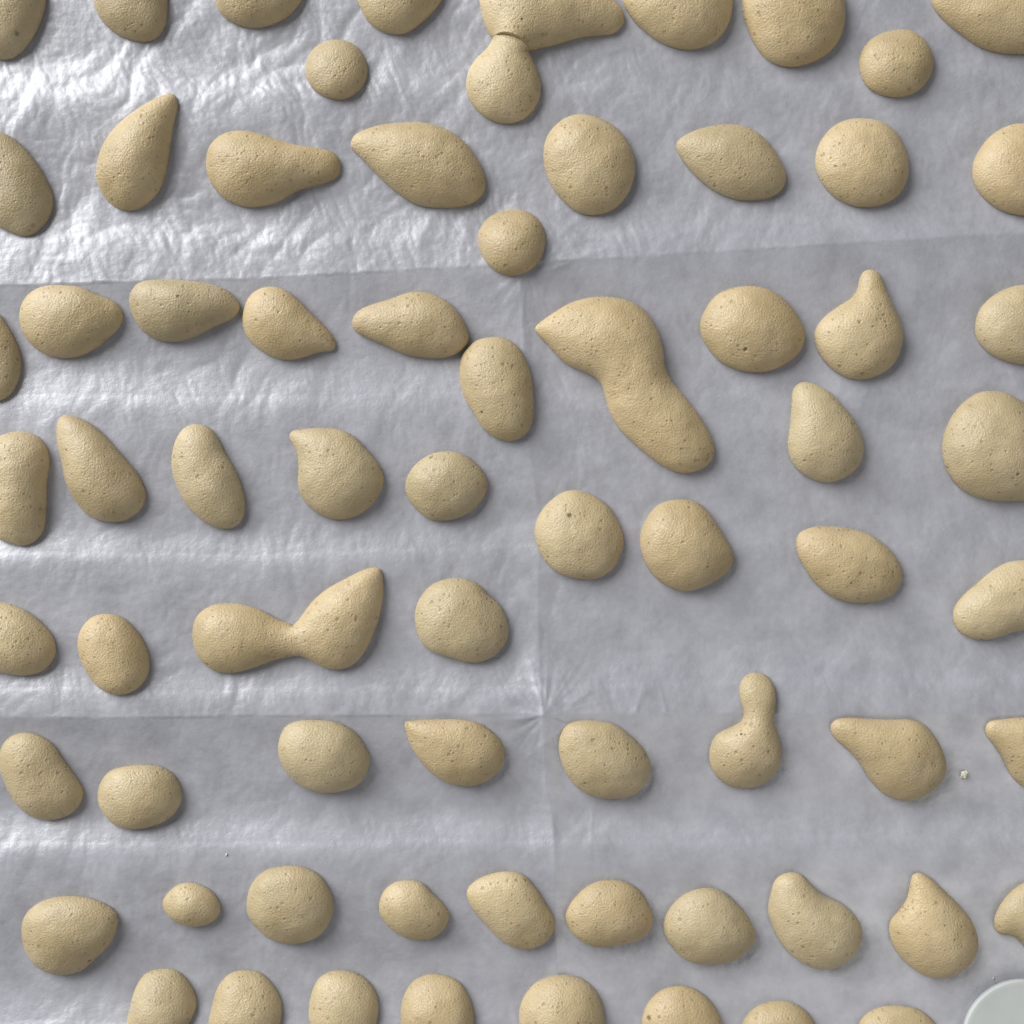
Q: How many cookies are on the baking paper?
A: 72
